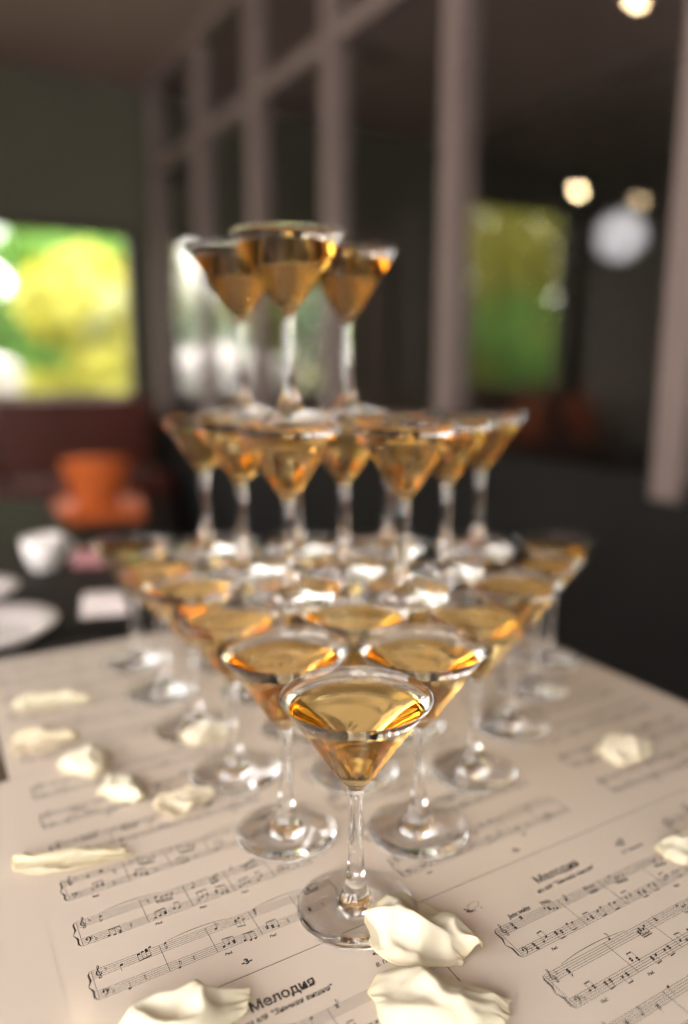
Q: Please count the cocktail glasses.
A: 32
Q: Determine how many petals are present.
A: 12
